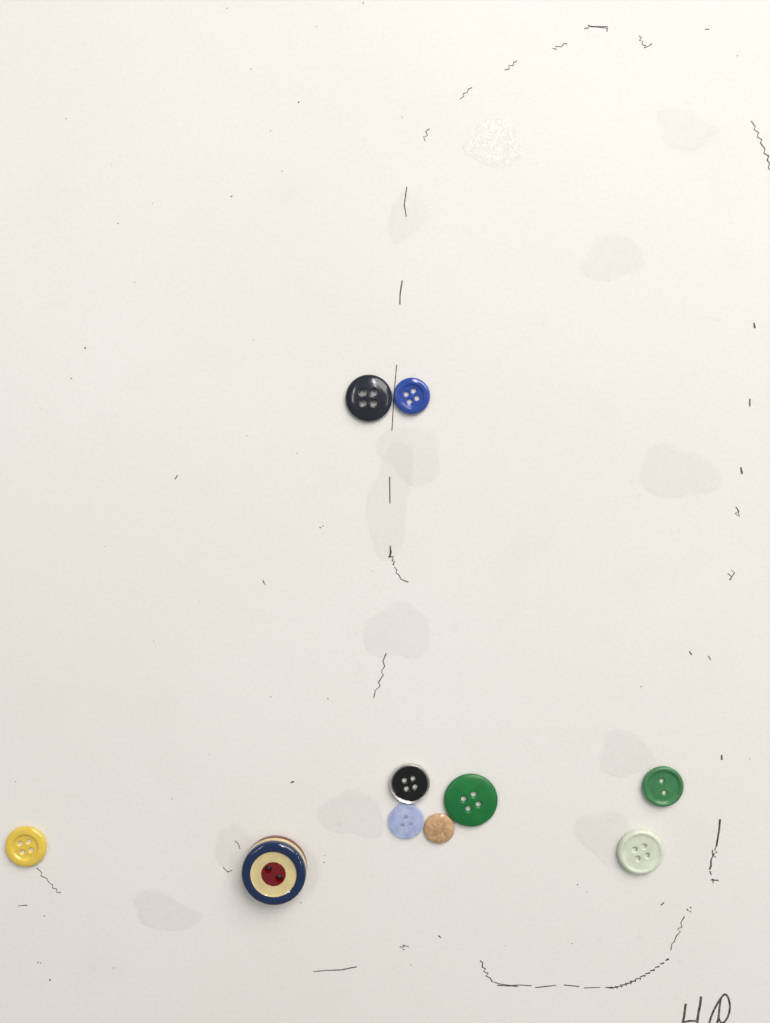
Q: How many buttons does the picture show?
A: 10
